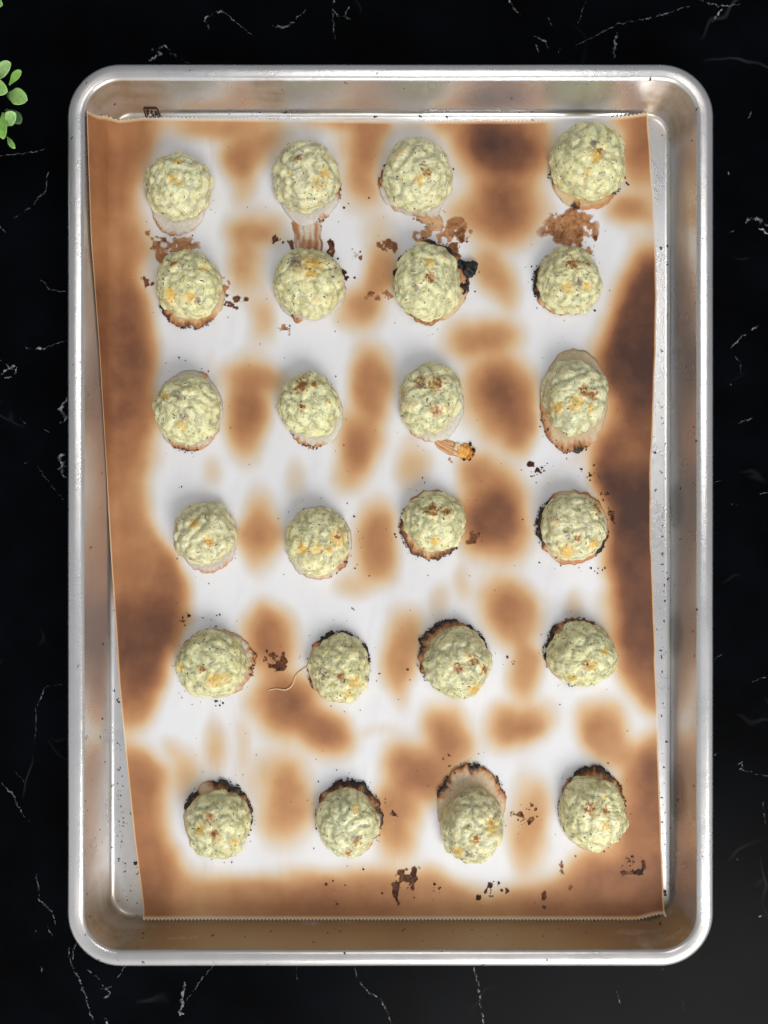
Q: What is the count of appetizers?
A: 24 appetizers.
